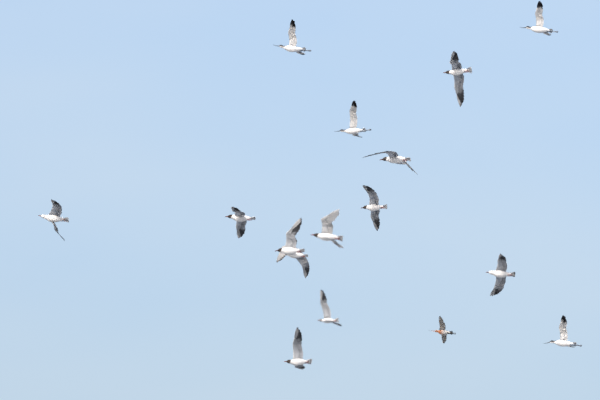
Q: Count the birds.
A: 16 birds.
